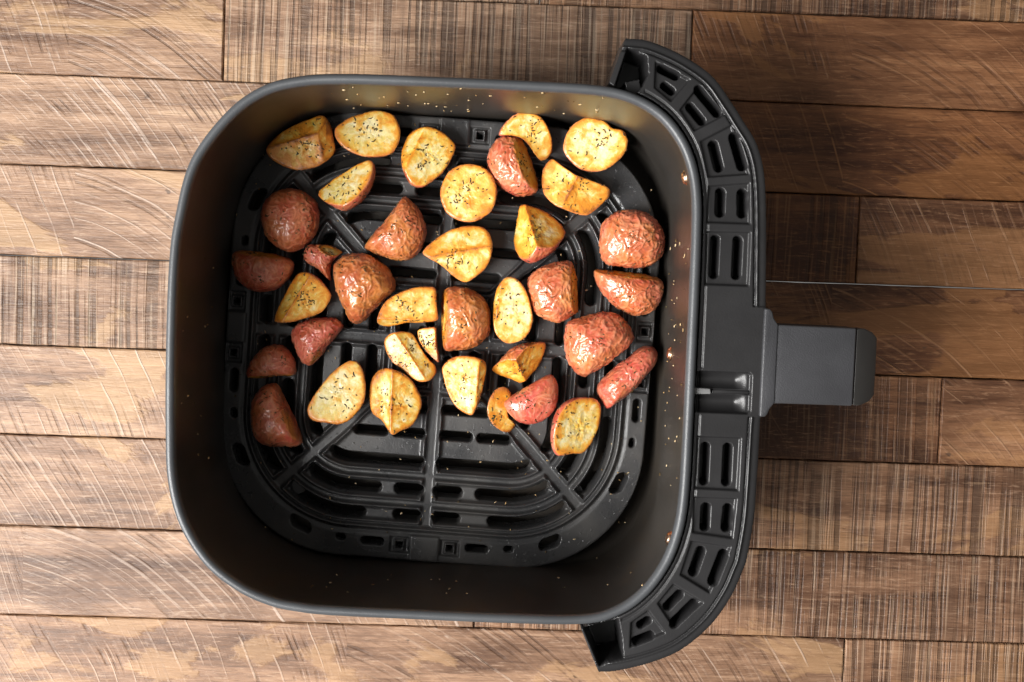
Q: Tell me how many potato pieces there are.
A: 37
